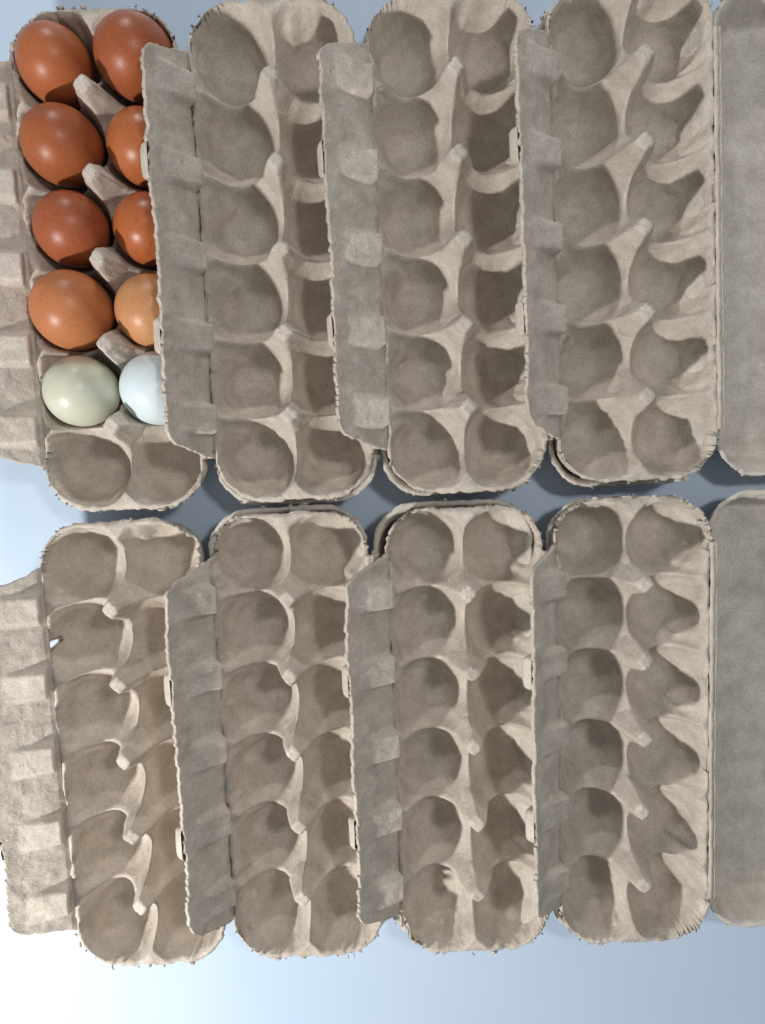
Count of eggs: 10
